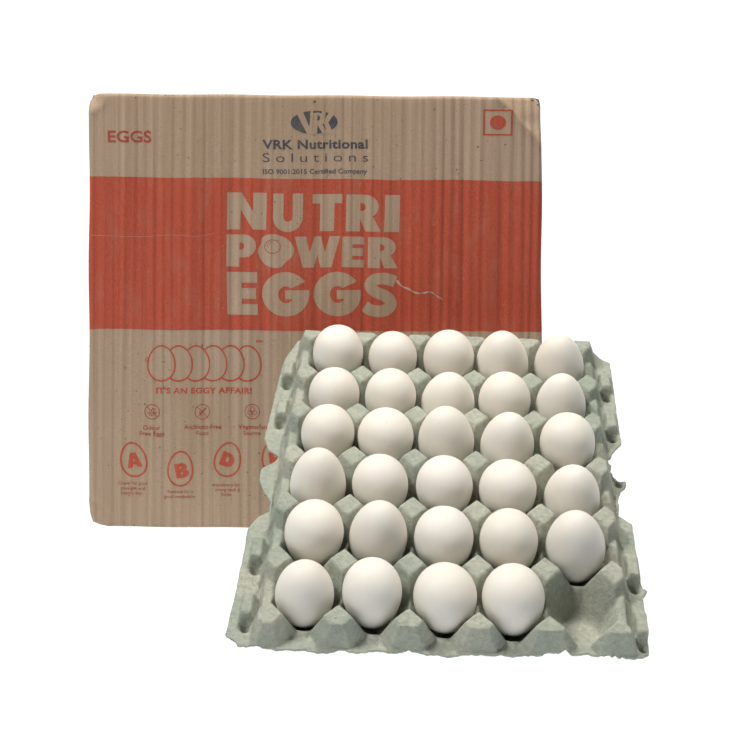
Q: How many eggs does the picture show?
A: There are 29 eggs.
